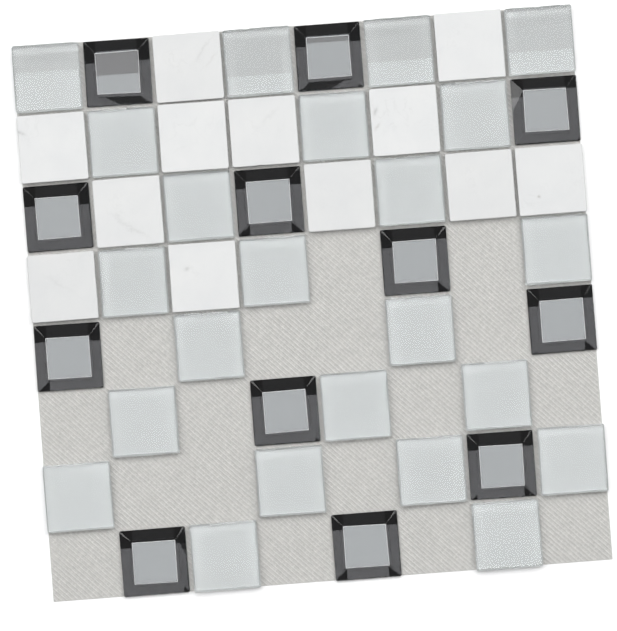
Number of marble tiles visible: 12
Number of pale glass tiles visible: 23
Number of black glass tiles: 12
